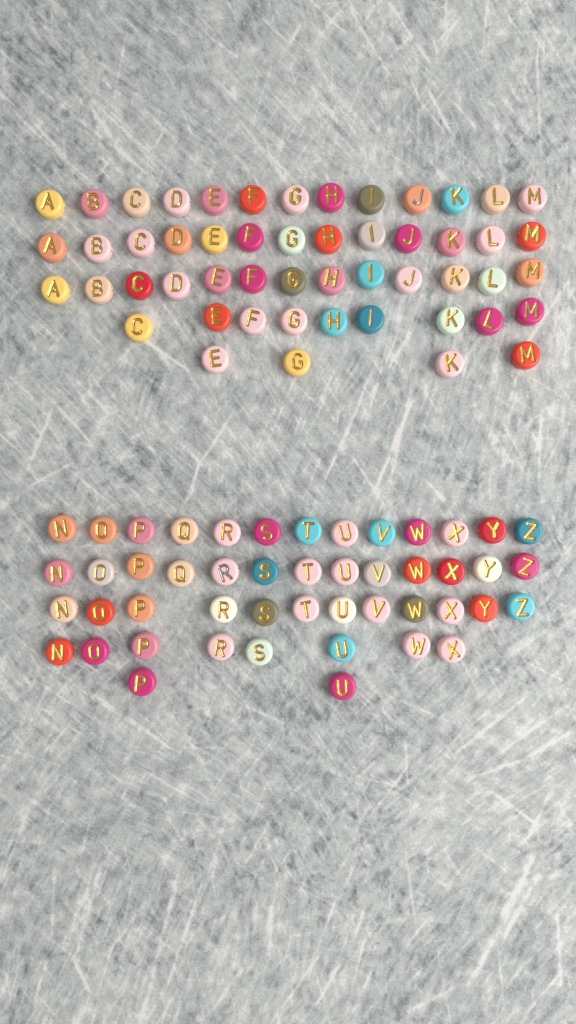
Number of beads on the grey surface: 100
